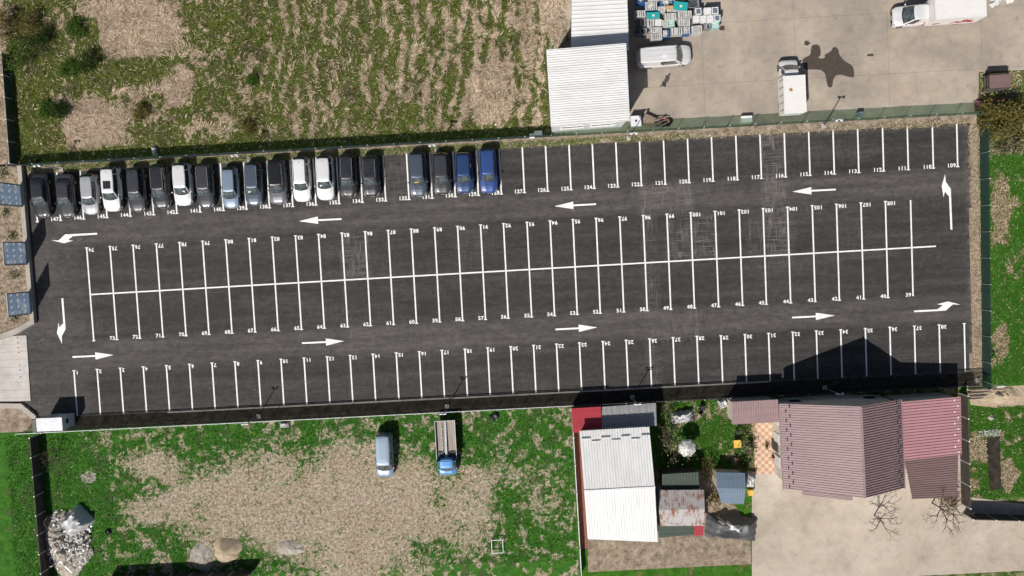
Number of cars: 19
